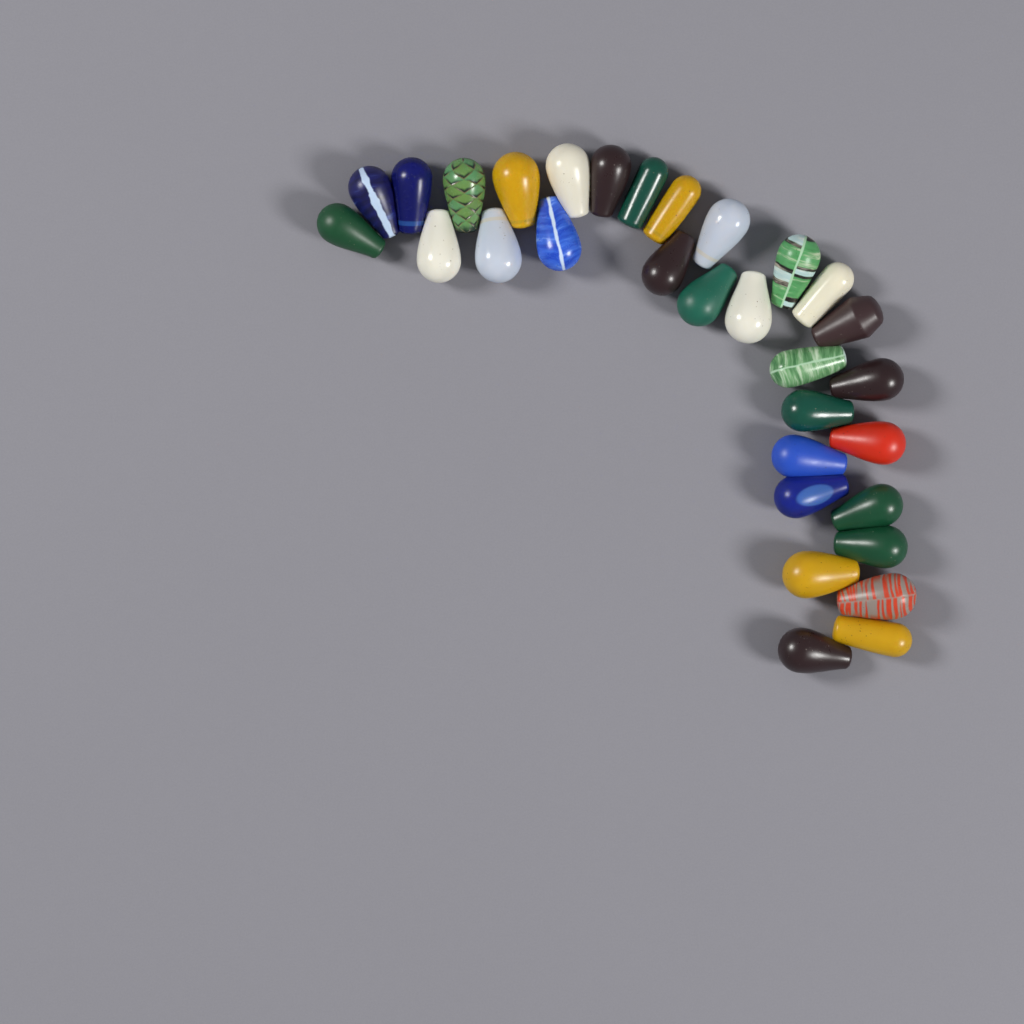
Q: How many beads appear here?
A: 31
